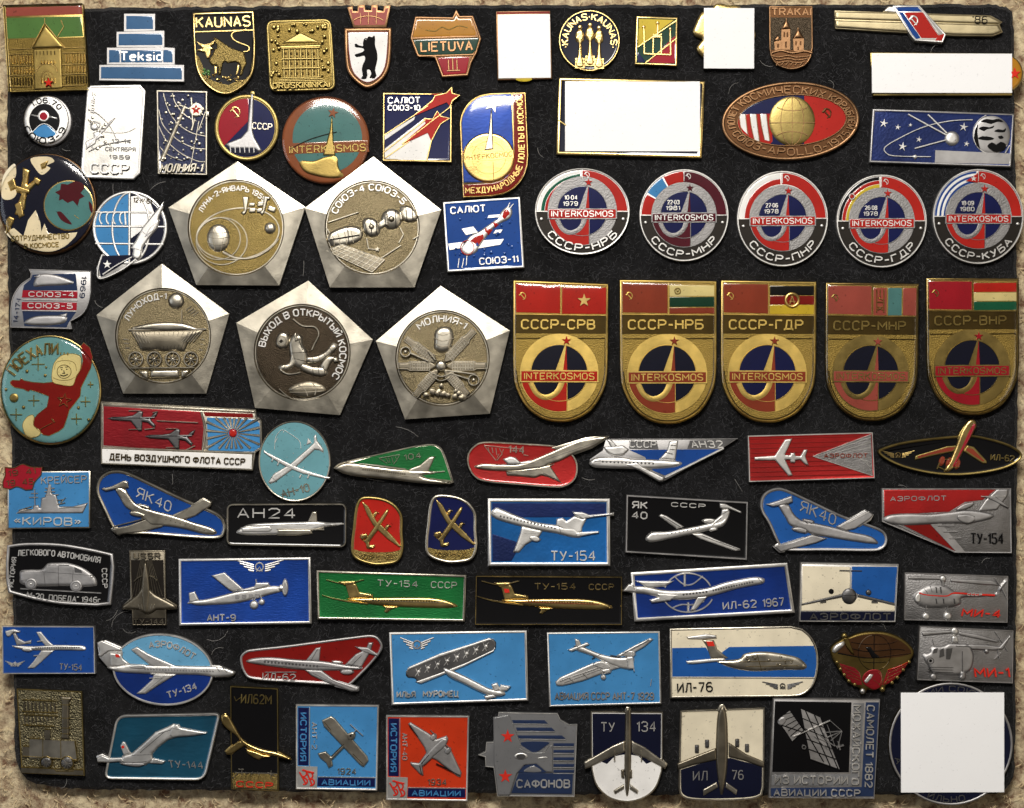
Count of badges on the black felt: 85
